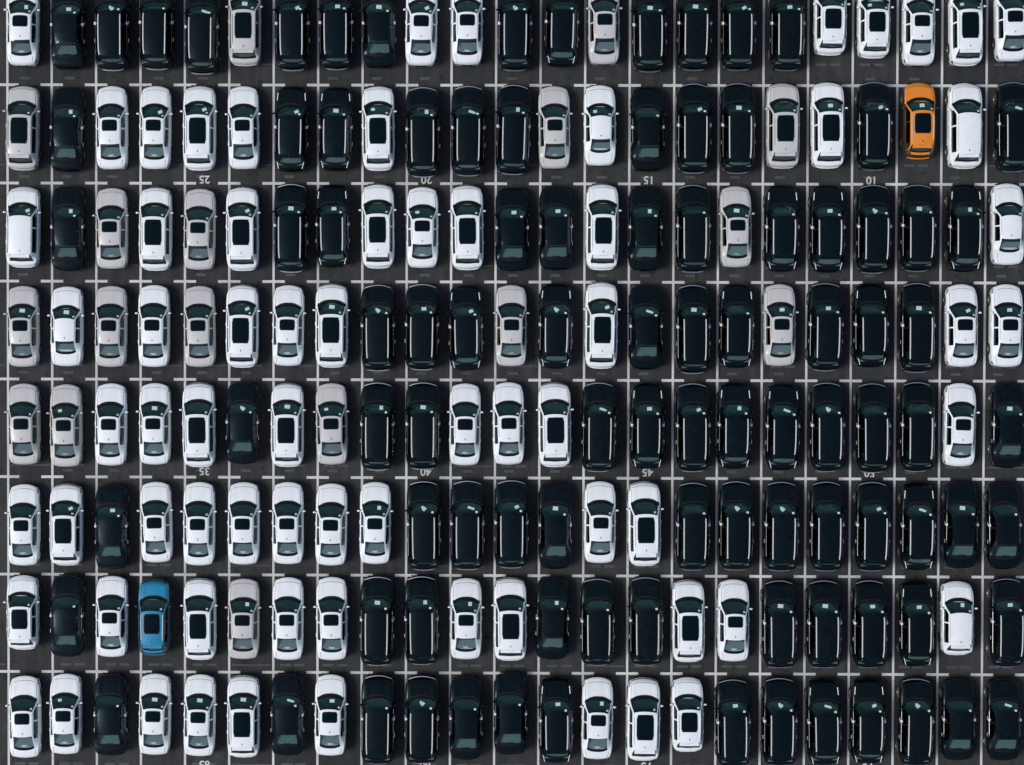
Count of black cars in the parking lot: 96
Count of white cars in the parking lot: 69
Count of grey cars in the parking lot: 17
